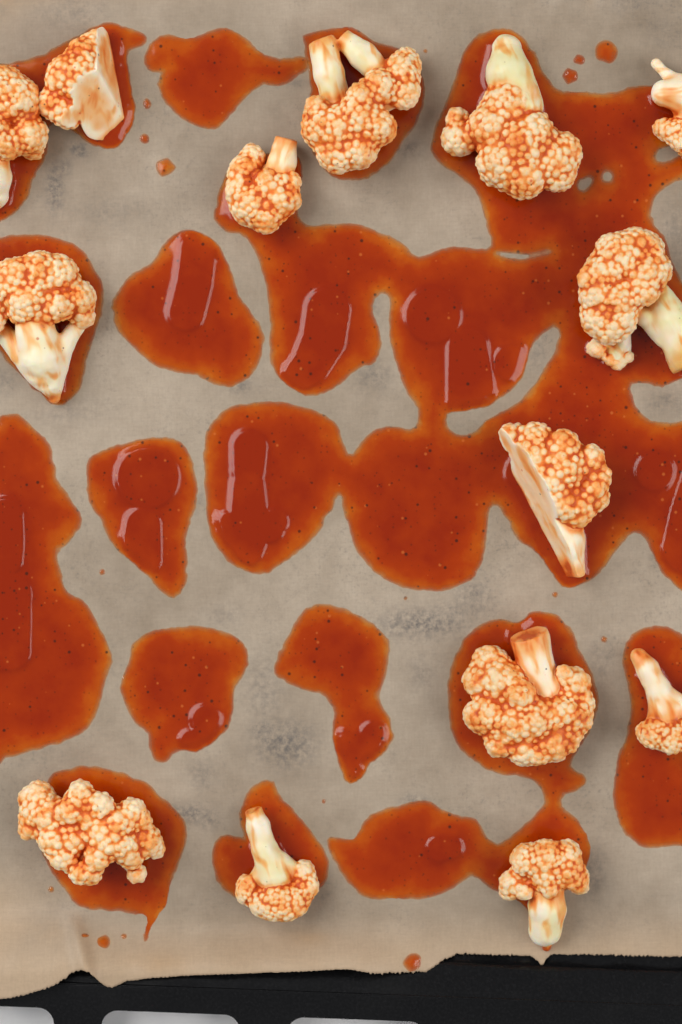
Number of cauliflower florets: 14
